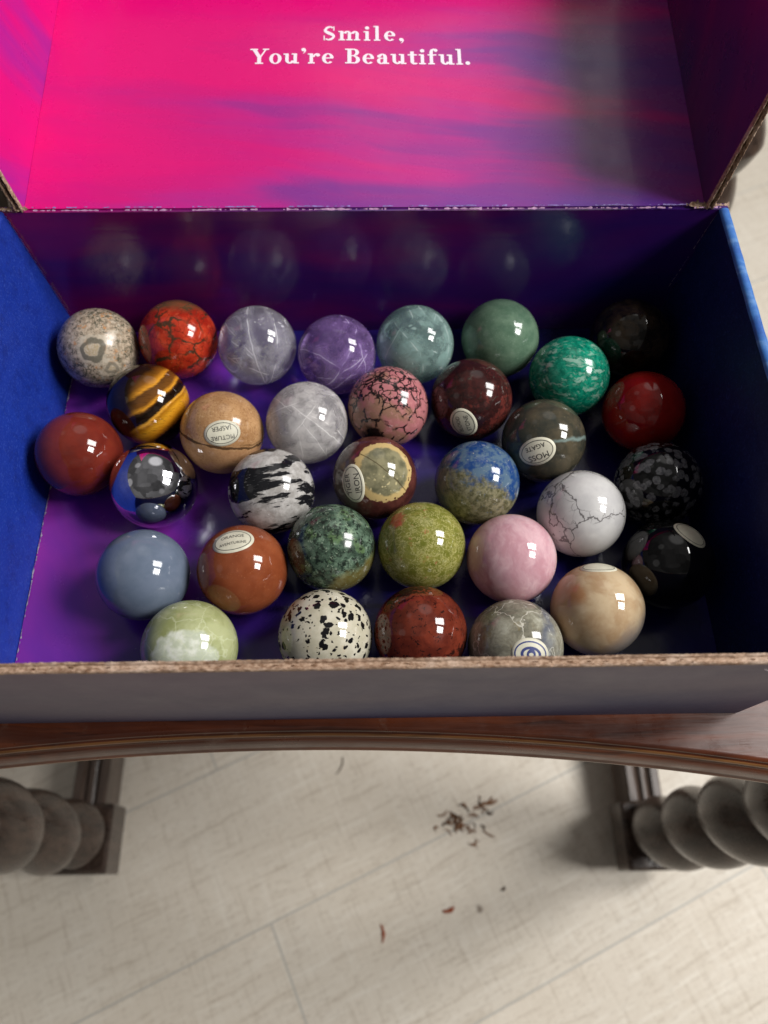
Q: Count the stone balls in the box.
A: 33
